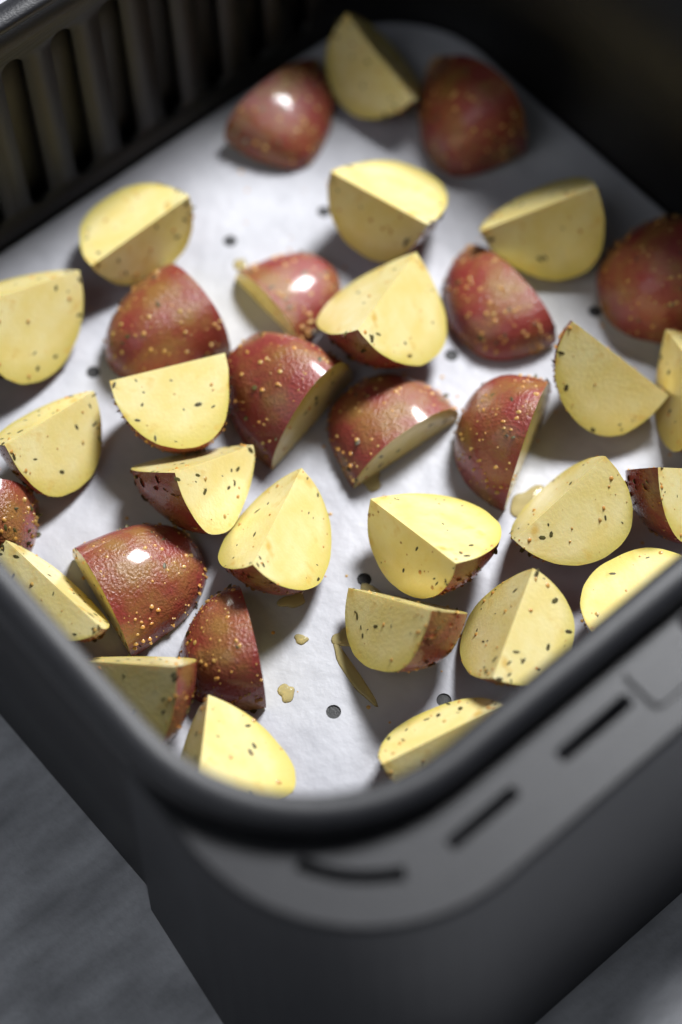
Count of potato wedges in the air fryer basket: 34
